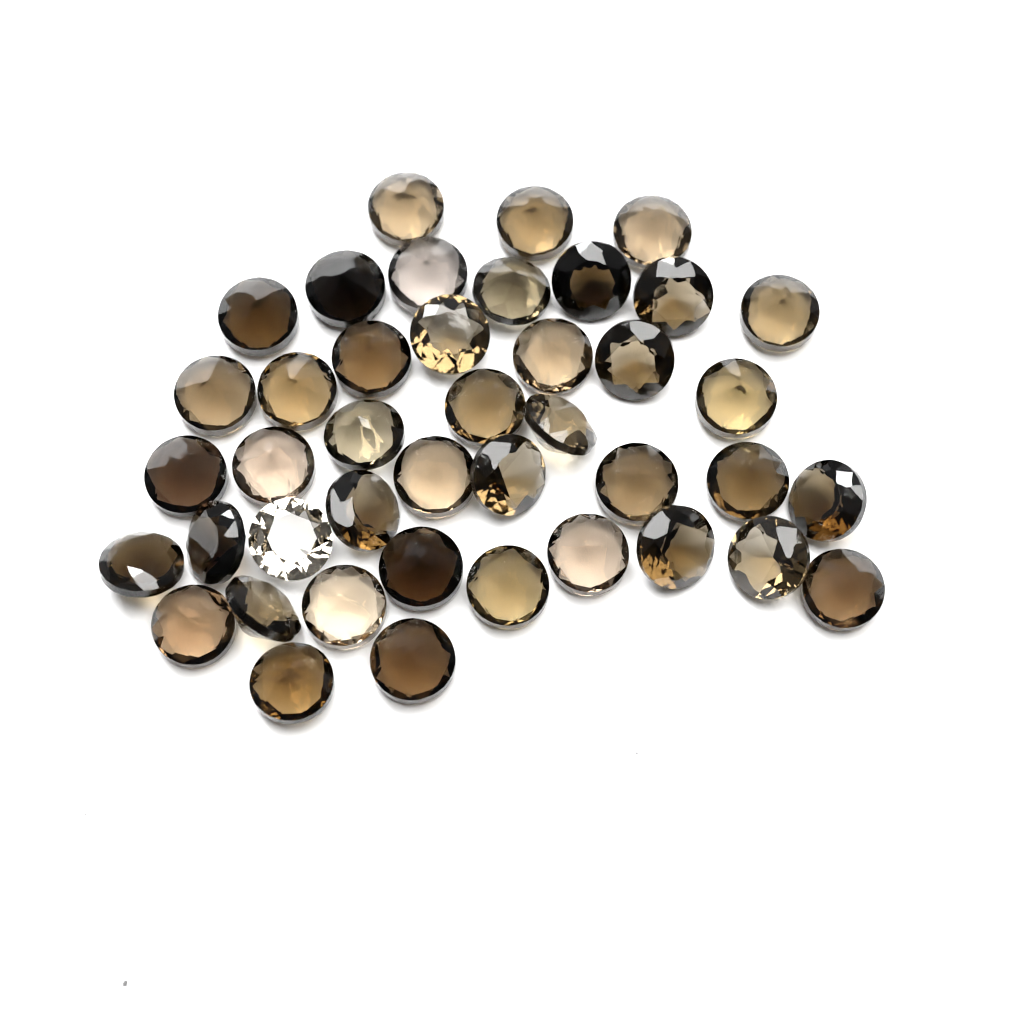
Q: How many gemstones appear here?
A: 42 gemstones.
